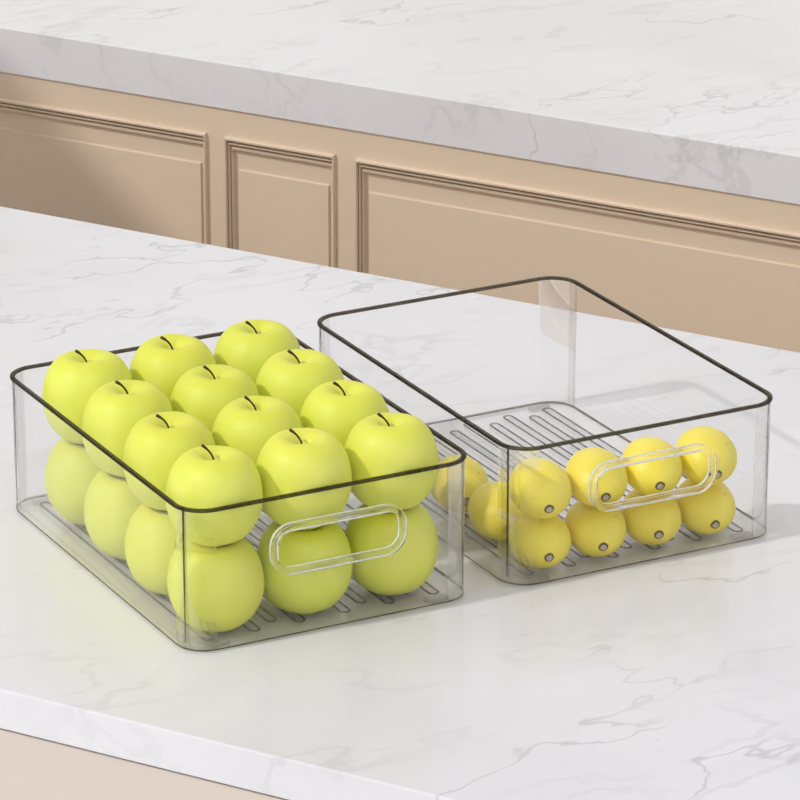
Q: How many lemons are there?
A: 10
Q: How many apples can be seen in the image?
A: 18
